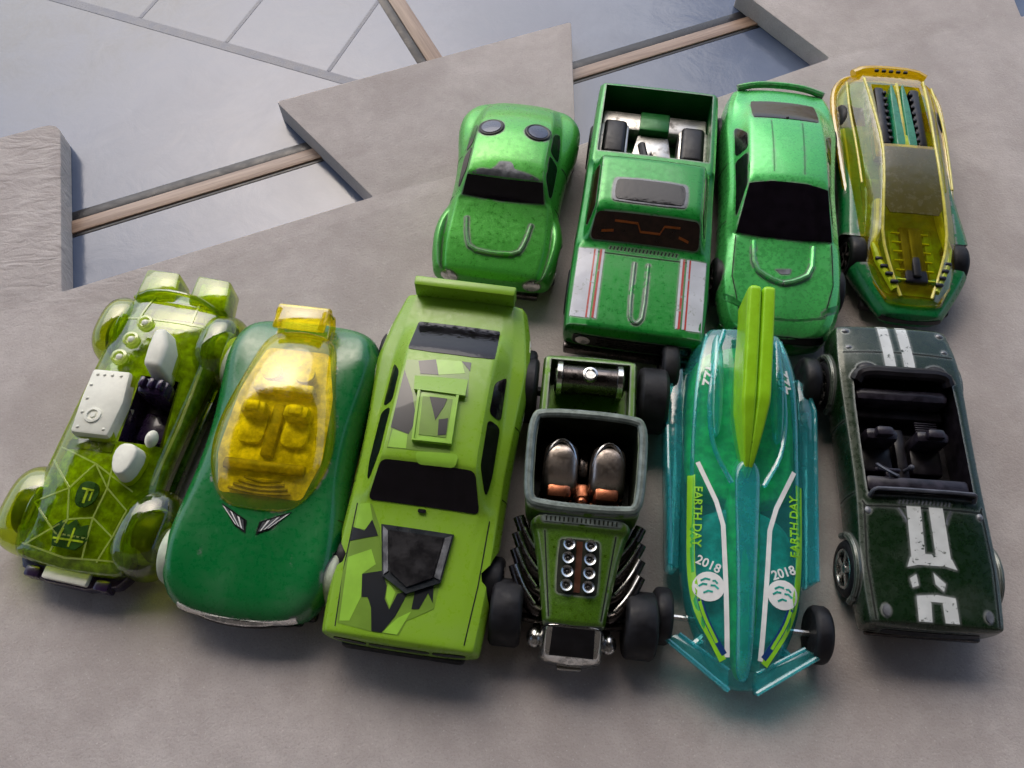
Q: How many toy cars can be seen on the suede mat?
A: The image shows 10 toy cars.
